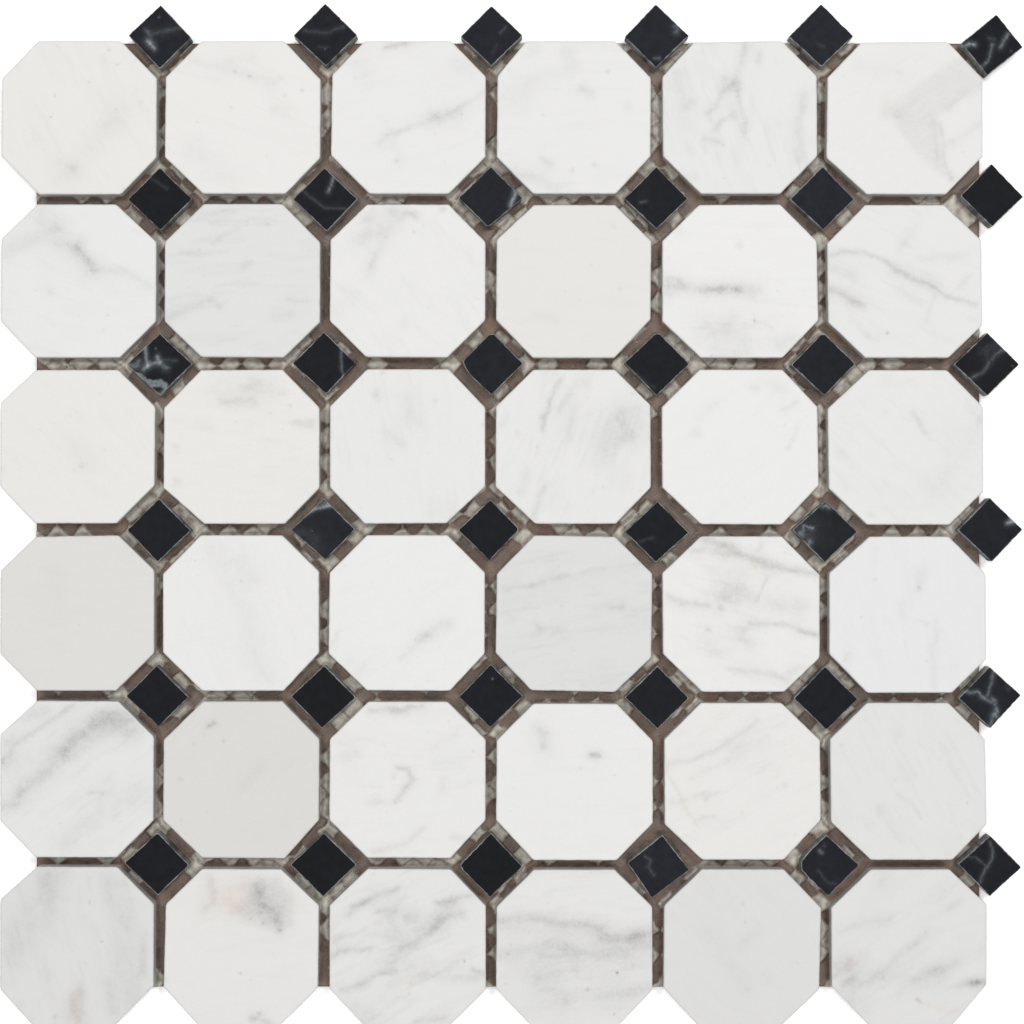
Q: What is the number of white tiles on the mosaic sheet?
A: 36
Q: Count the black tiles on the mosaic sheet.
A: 36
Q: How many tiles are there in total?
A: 72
